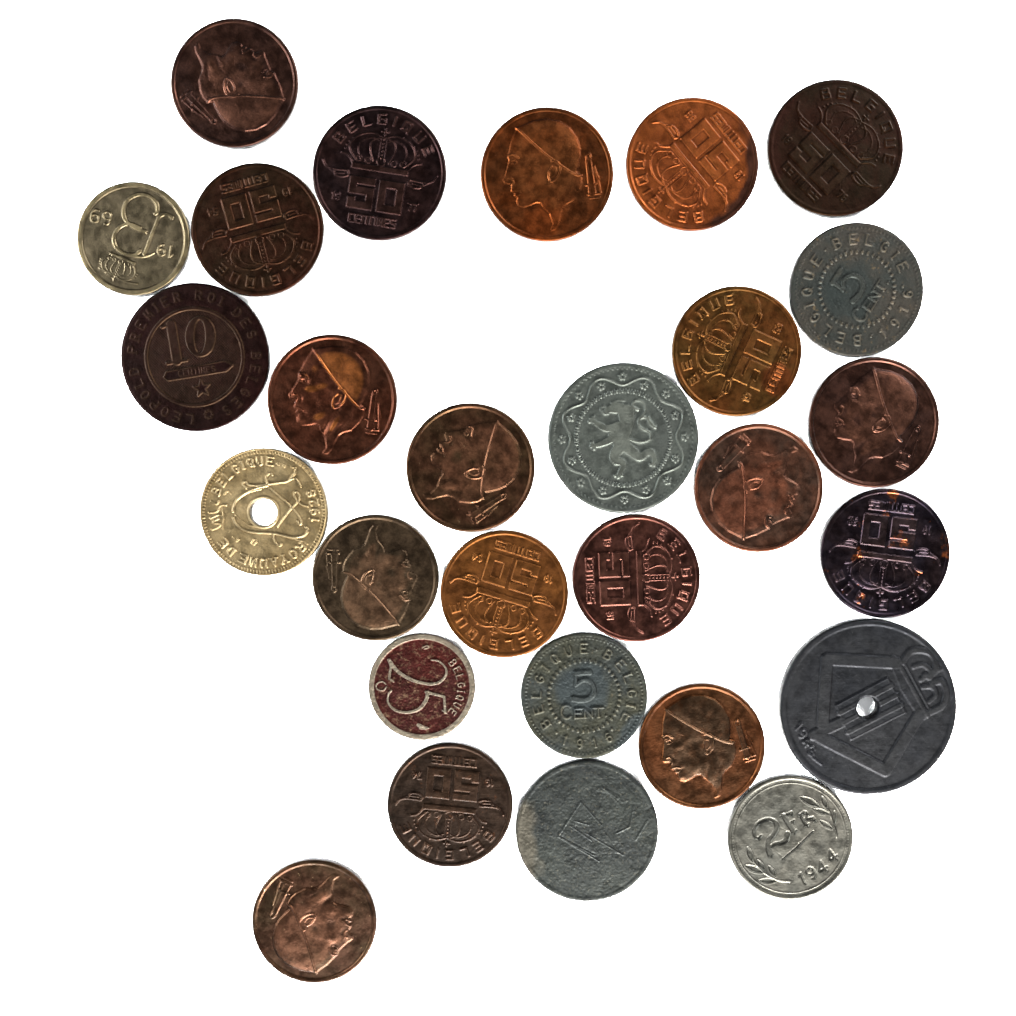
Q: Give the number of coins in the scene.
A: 28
